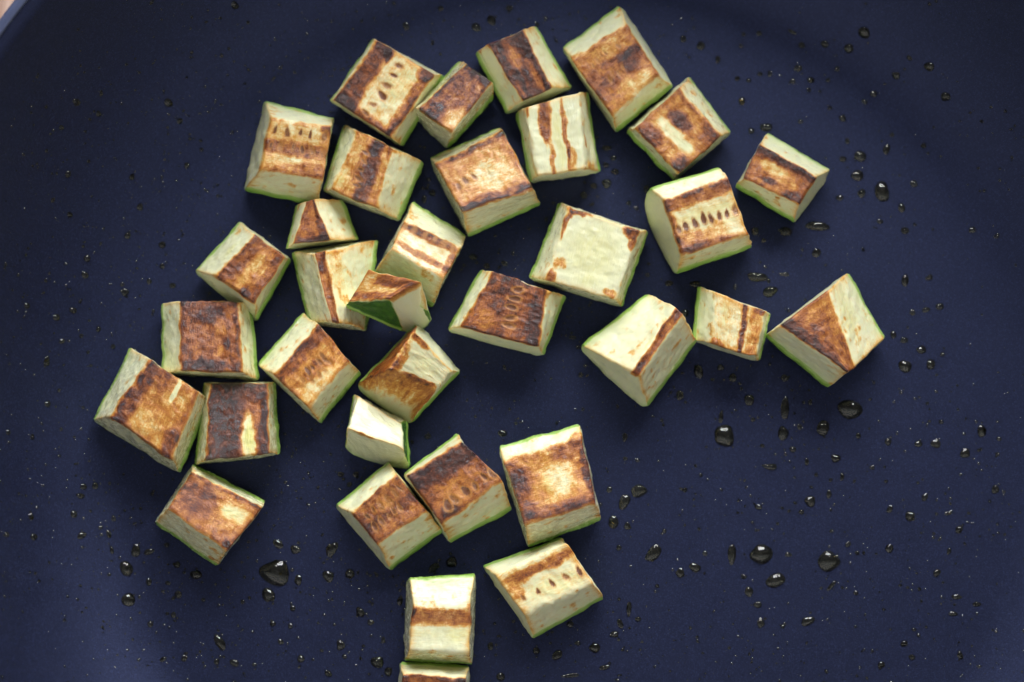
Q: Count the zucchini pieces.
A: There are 34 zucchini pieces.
